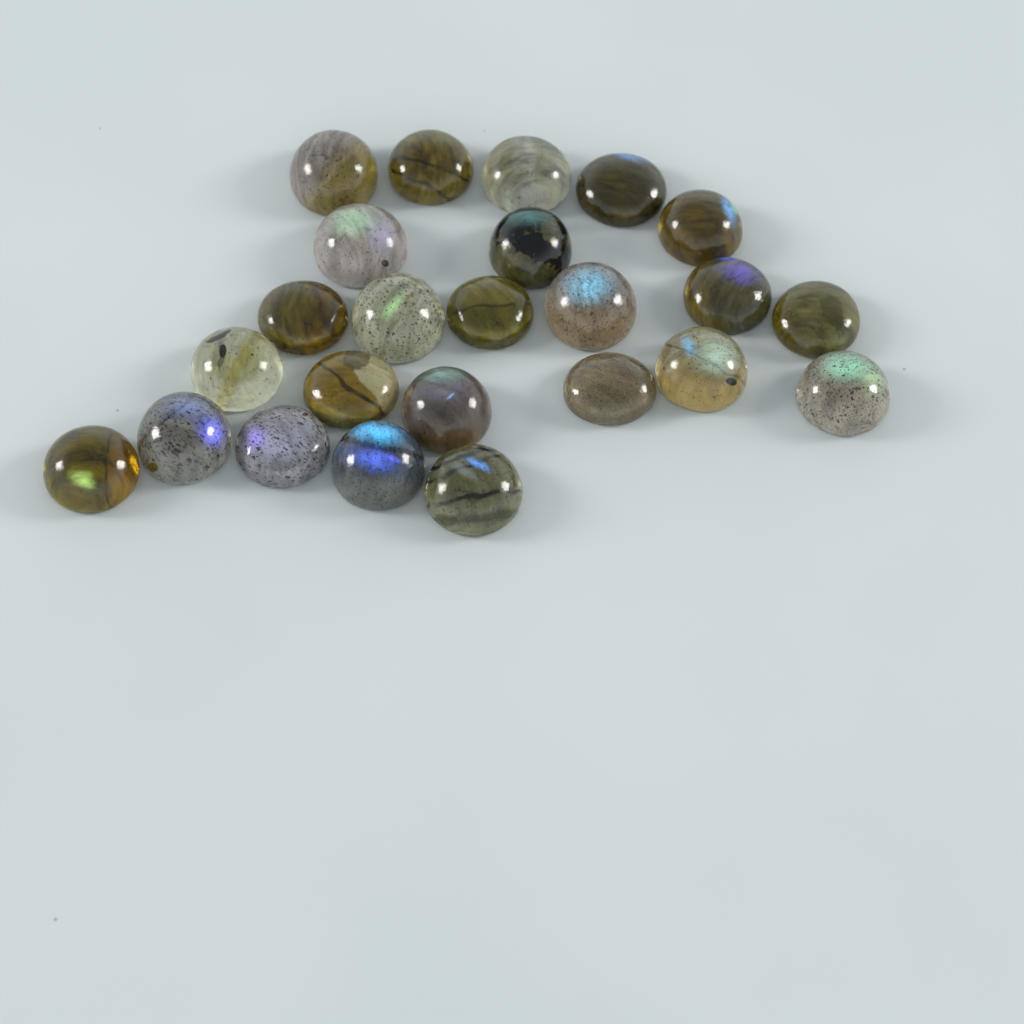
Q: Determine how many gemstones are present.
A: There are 24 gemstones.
